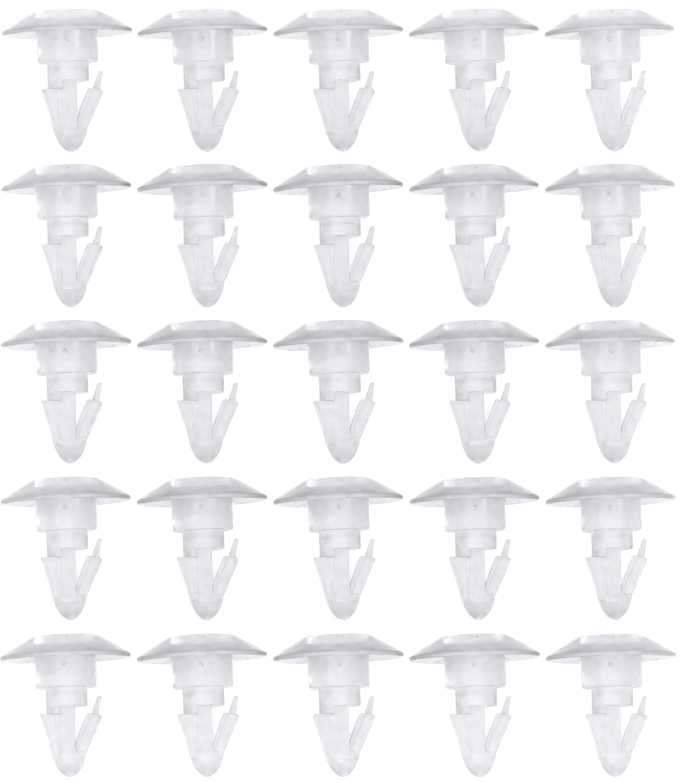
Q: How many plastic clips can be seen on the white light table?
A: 25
